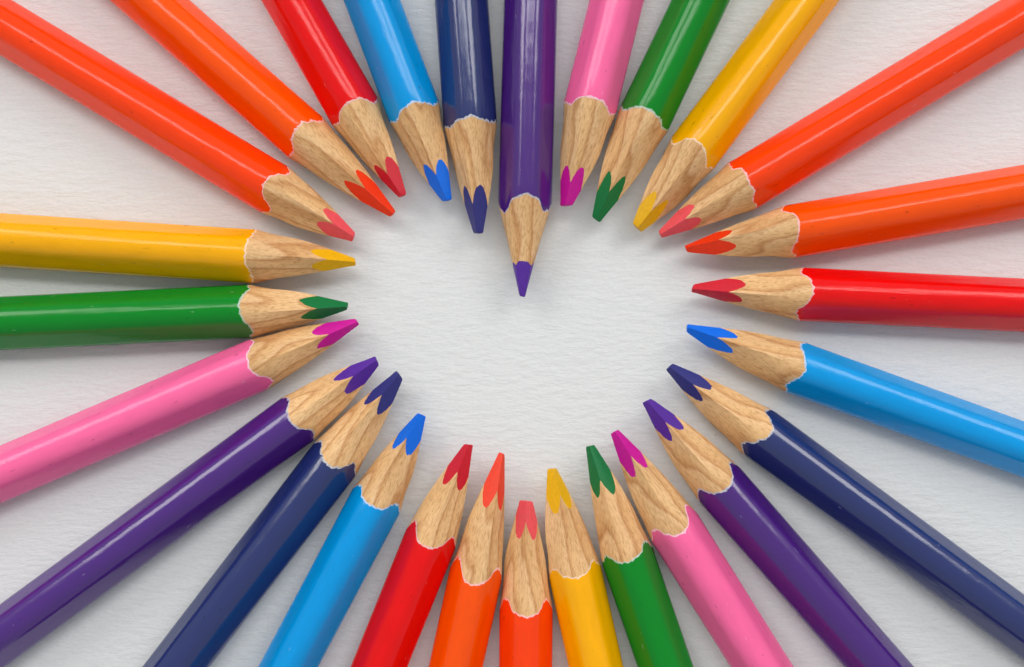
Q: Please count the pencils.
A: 27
